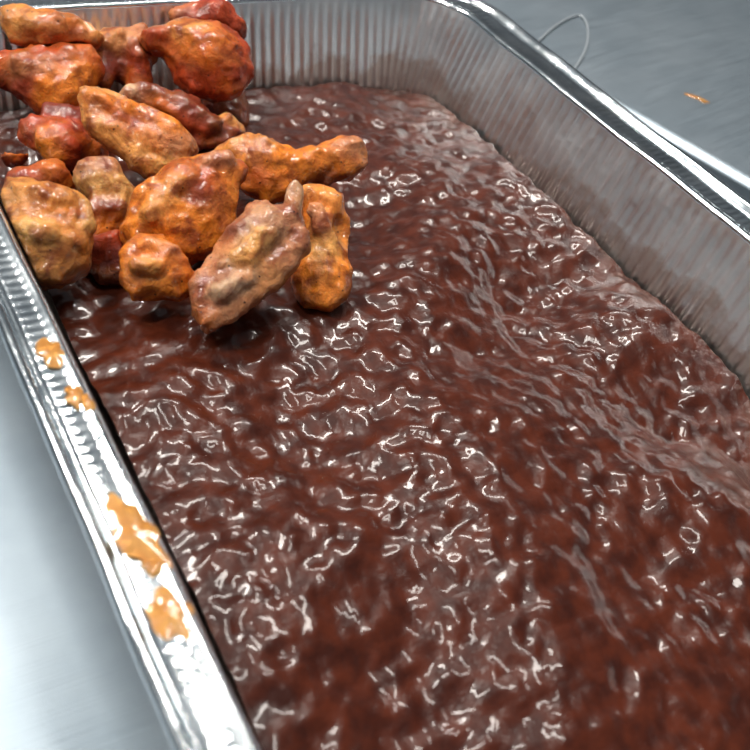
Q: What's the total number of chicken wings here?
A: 19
